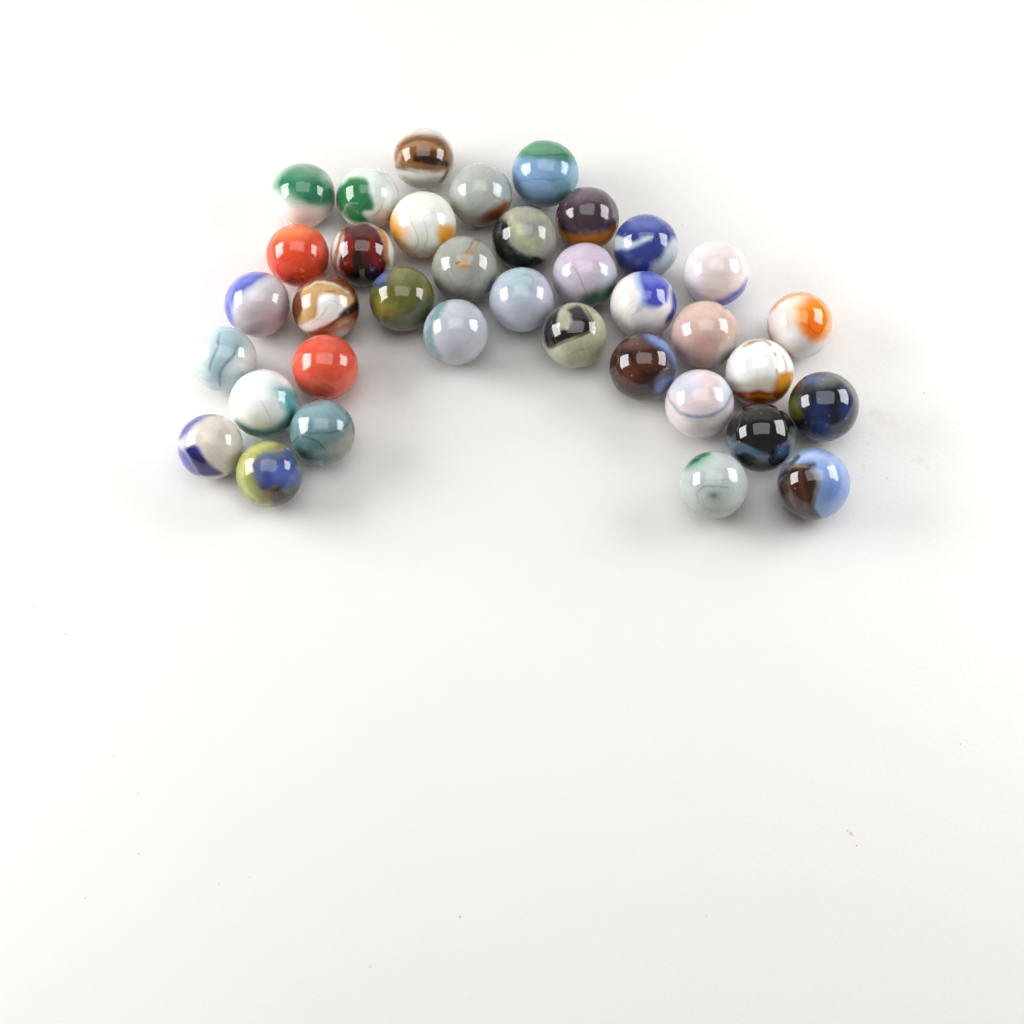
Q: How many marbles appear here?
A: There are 36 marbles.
